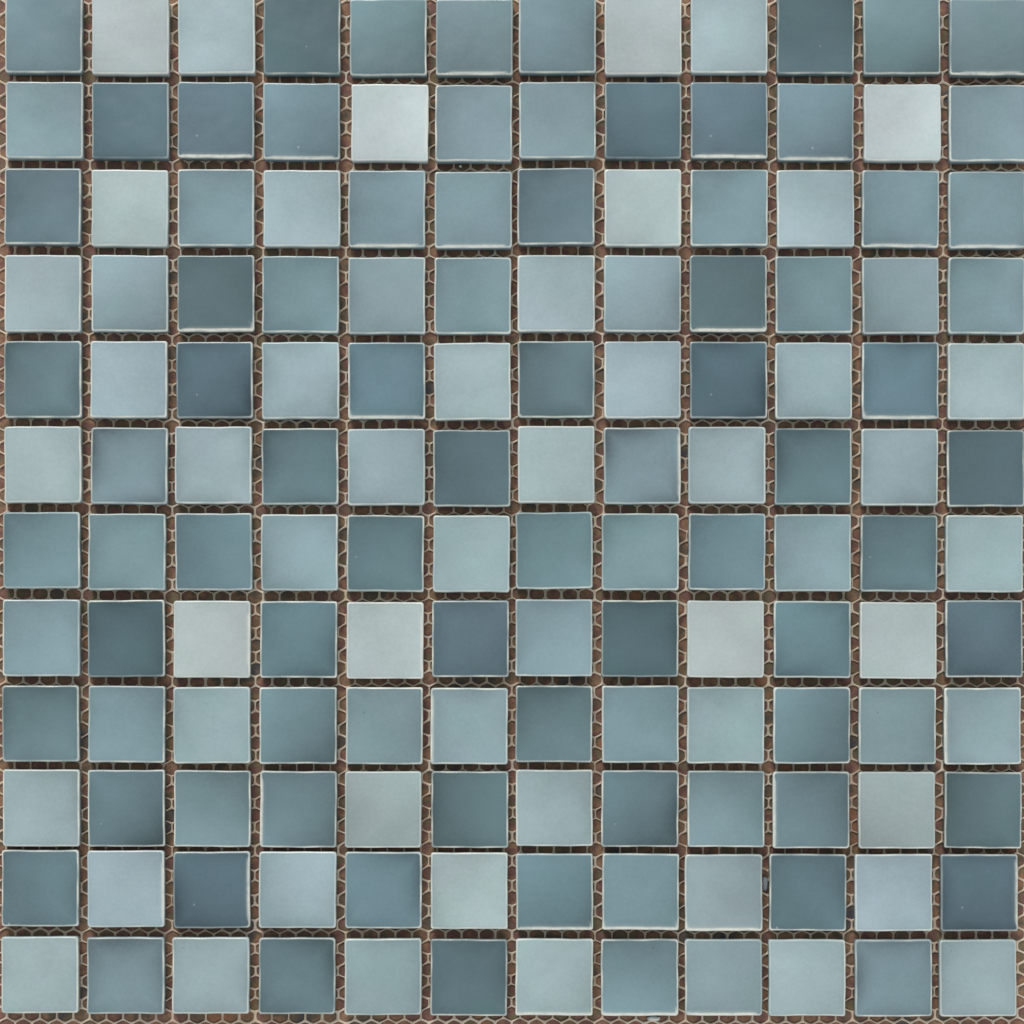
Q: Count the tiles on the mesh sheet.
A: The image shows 144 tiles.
